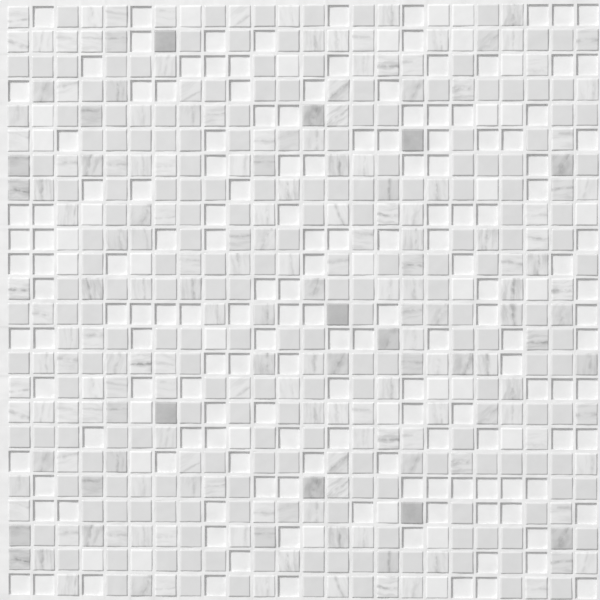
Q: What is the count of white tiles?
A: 34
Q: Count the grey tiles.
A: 188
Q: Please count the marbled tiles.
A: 191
